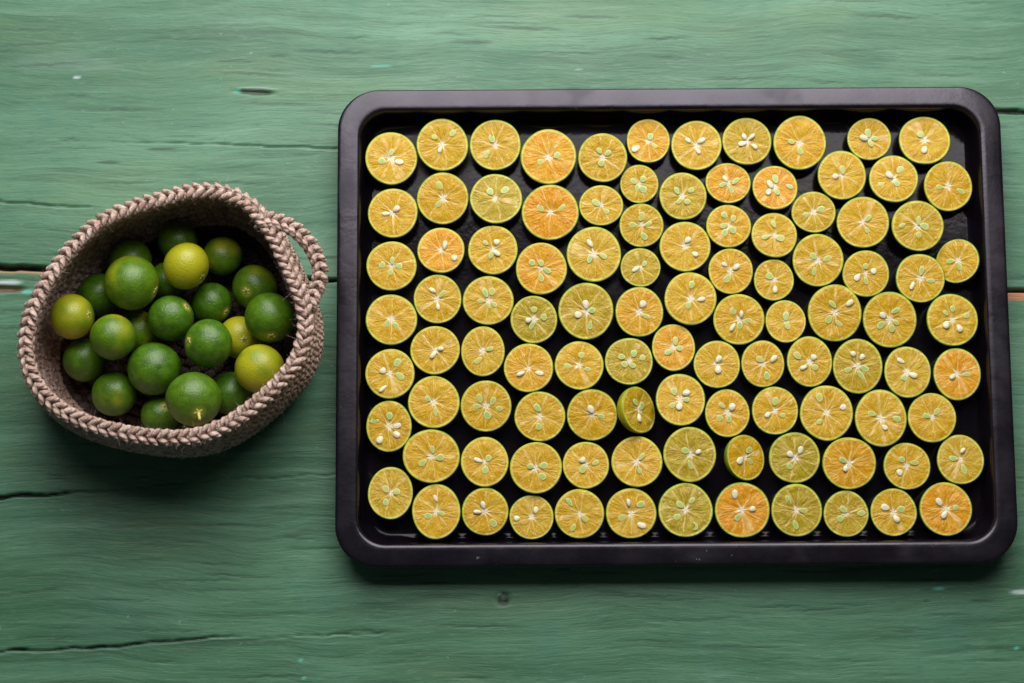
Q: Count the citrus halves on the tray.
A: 102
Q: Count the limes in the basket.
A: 23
